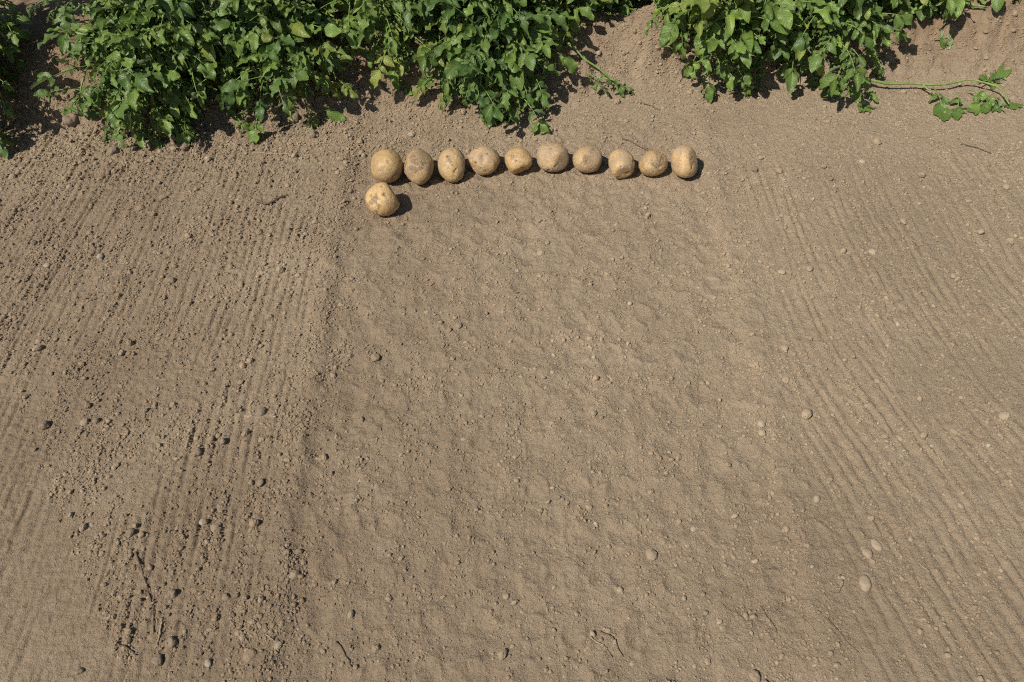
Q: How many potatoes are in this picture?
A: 11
